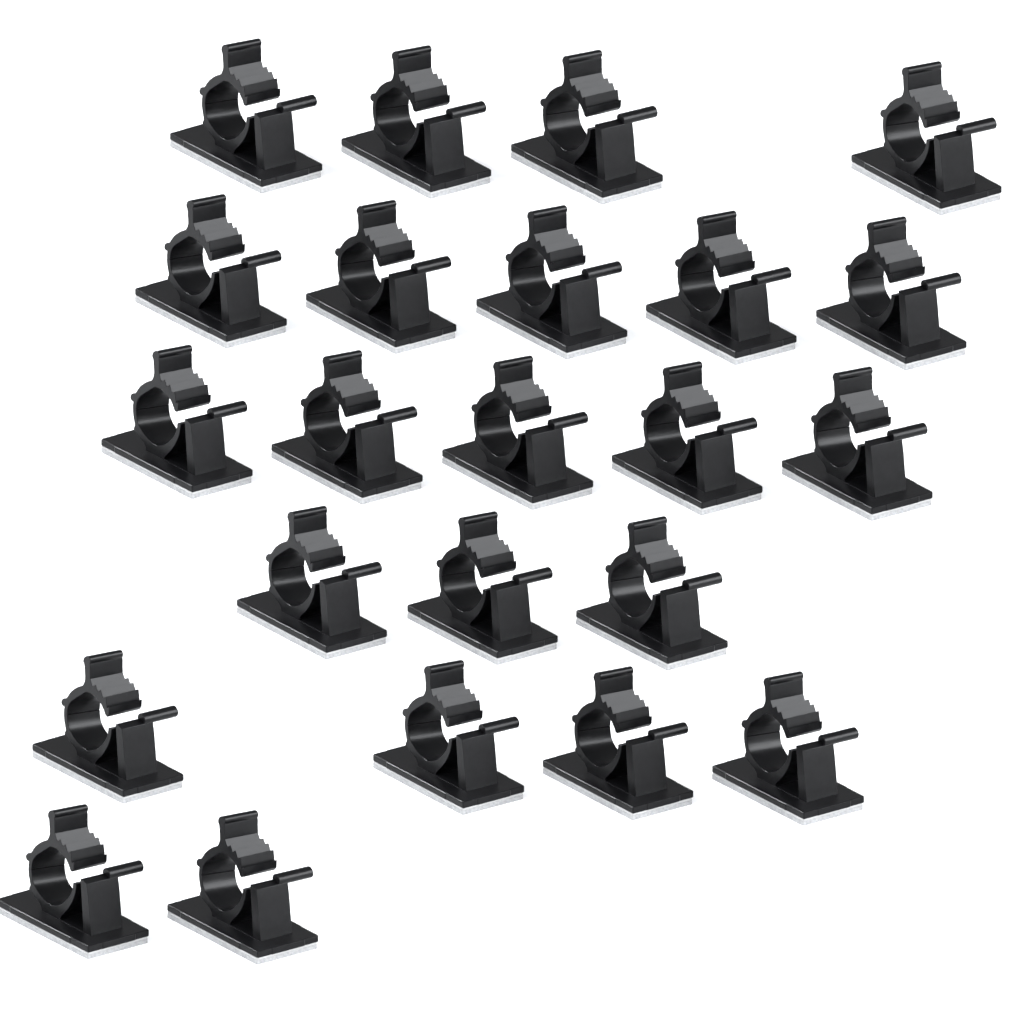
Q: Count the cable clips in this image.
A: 23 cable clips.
